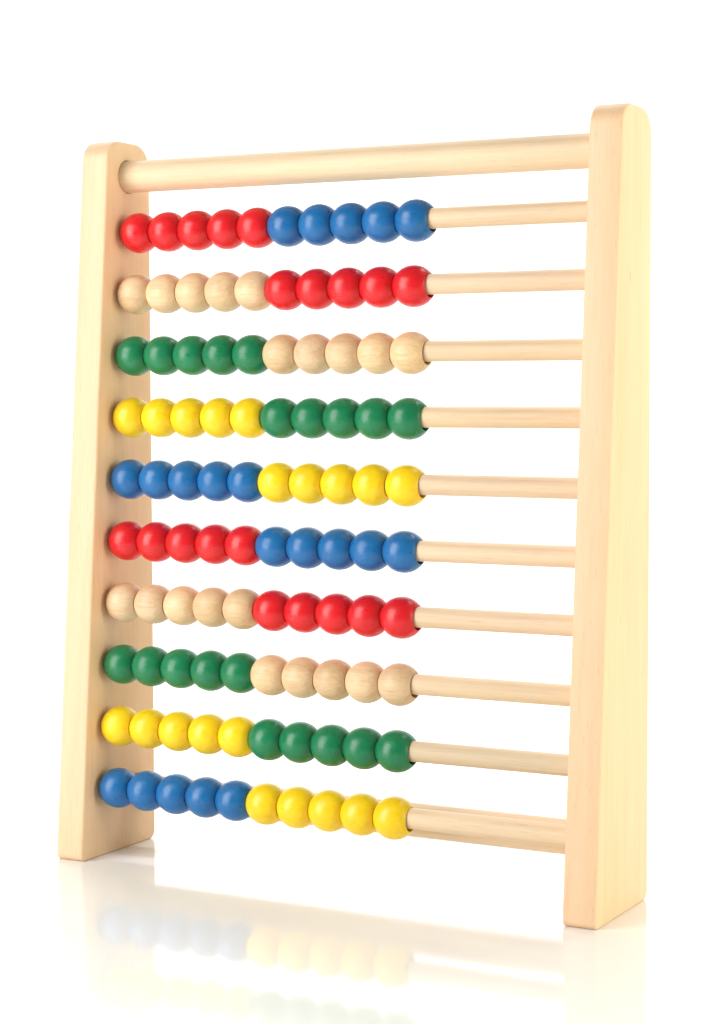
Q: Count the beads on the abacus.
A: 100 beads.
